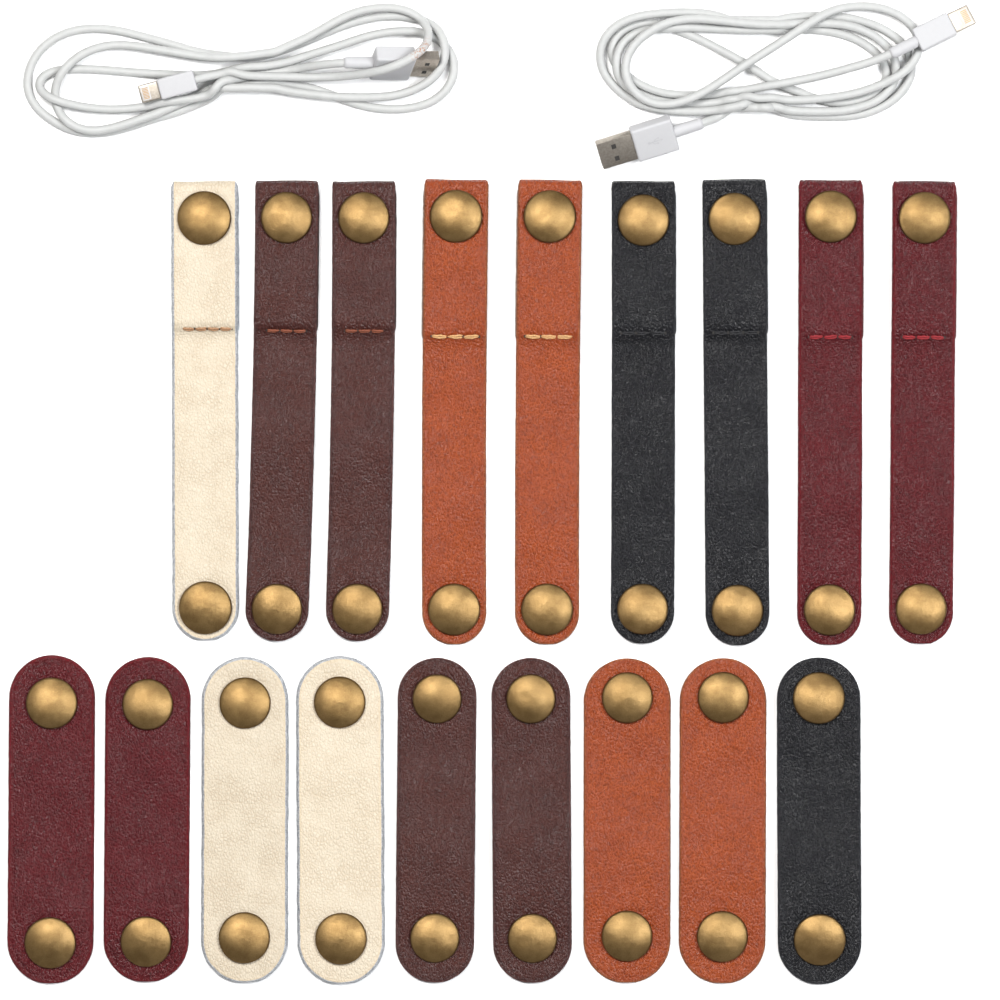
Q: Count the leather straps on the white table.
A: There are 18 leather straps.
